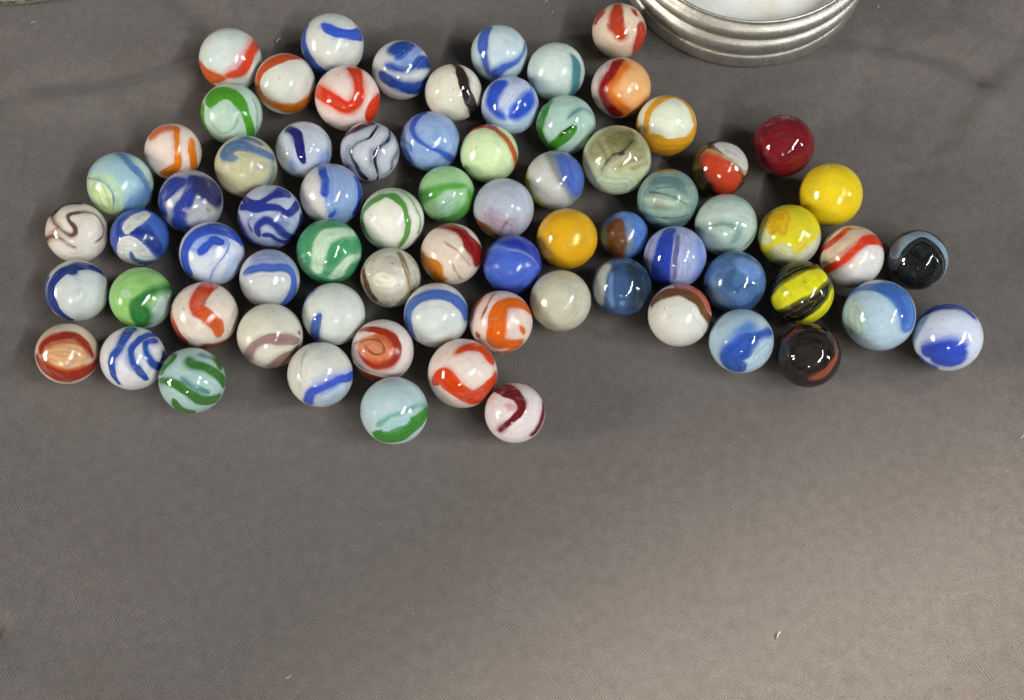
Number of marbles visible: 72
